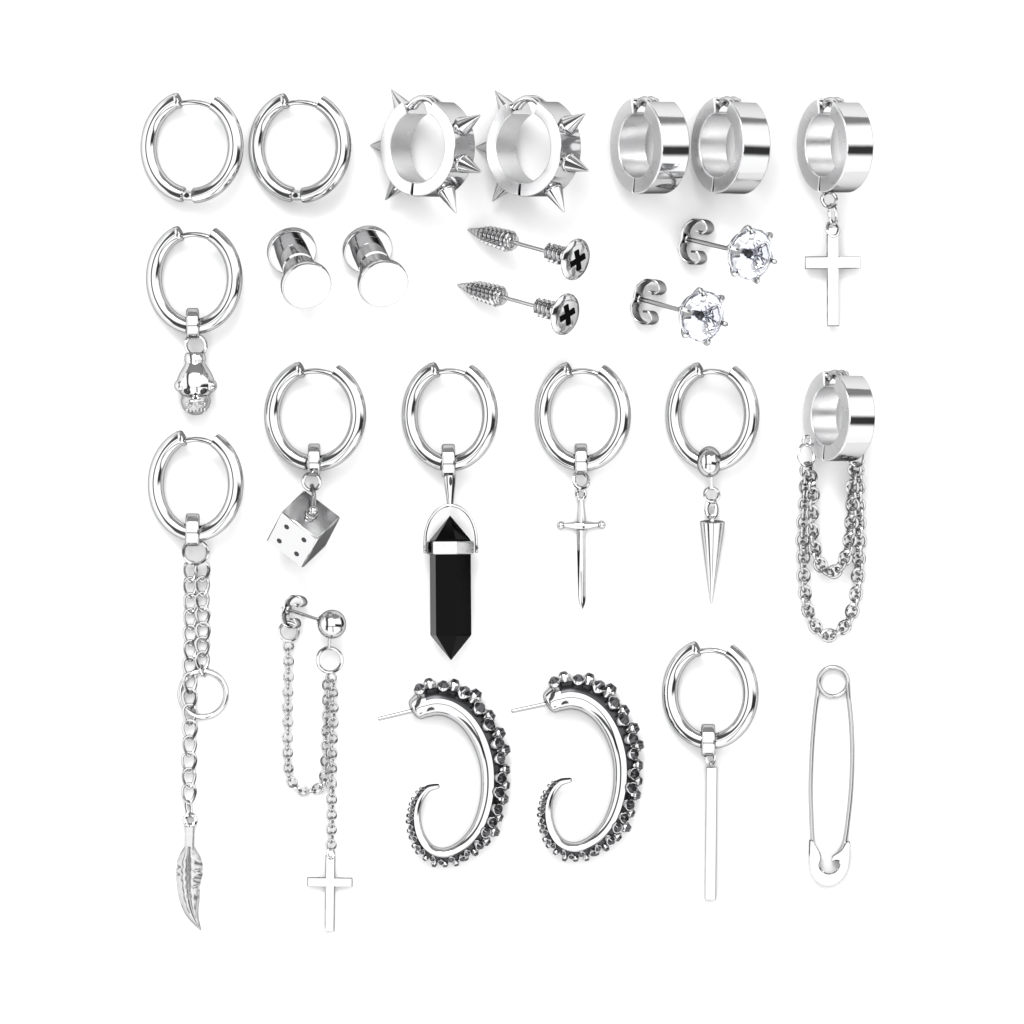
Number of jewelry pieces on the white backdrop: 25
